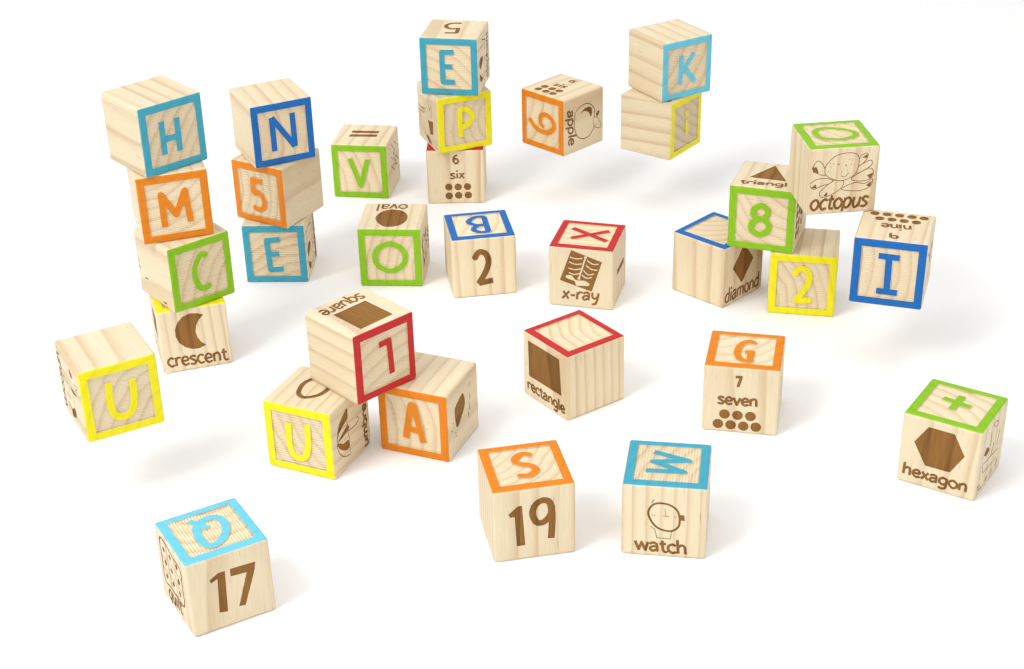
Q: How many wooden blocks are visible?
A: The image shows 32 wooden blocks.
